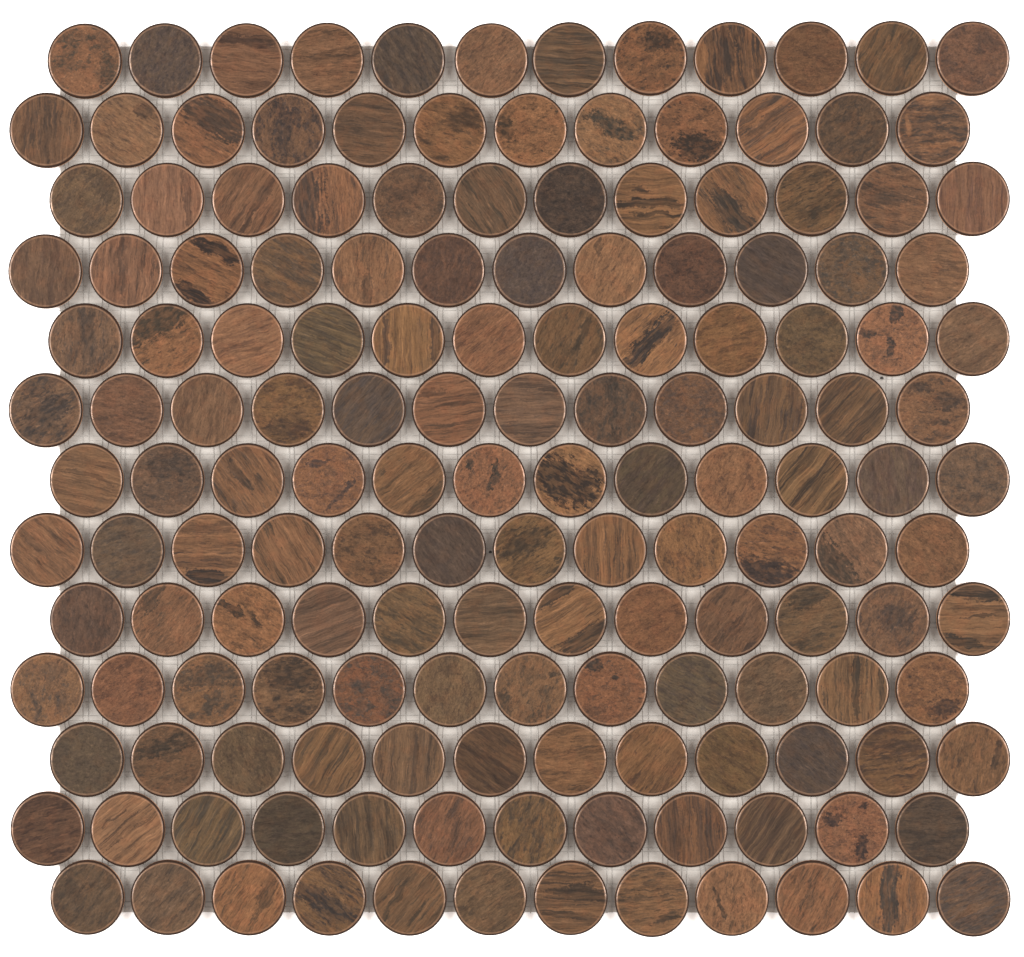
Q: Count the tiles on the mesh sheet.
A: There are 156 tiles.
